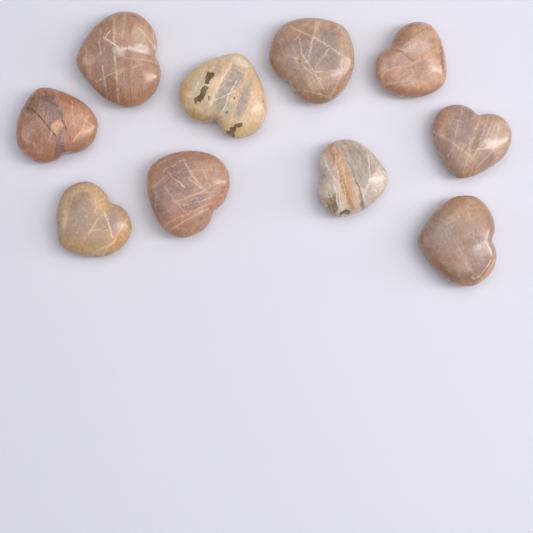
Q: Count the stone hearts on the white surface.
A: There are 10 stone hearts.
